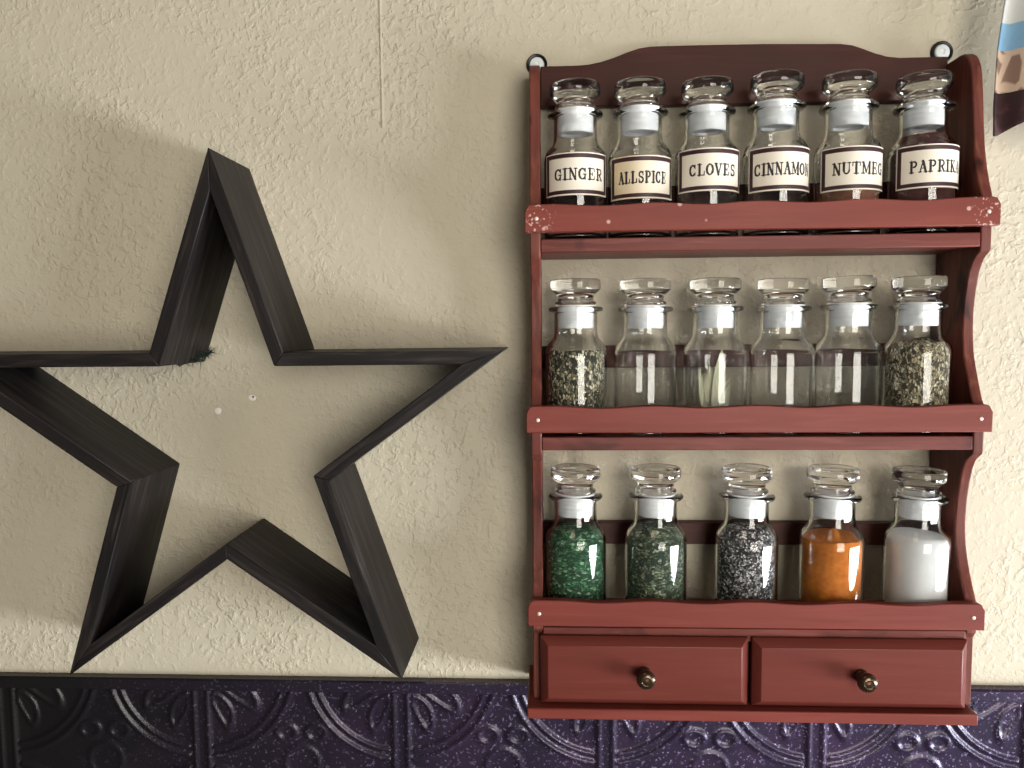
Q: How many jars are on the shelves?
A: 17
